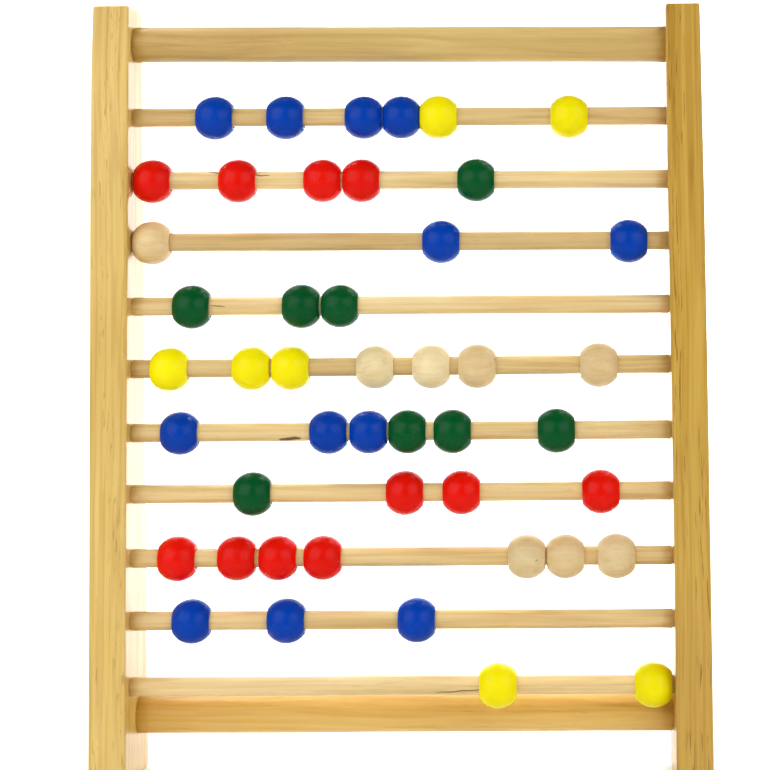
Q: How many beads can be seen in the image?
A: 46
